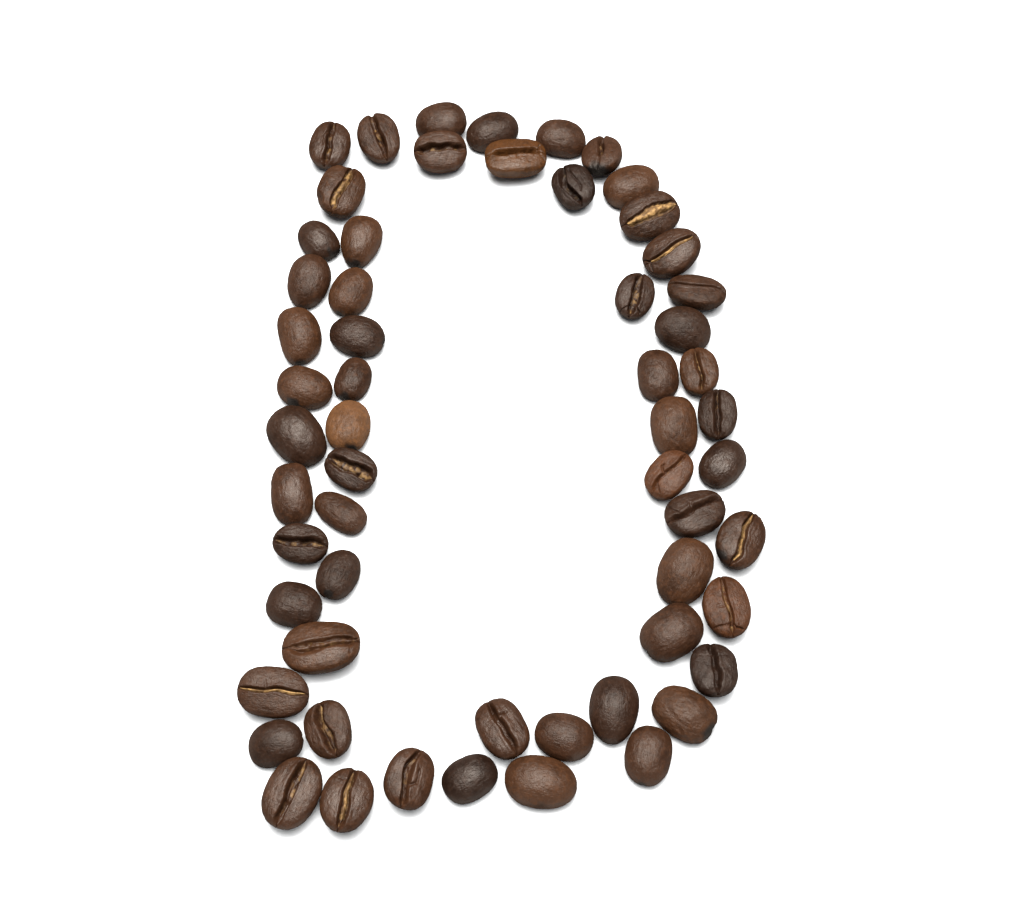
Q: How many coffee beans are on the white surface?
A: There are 58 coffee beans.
